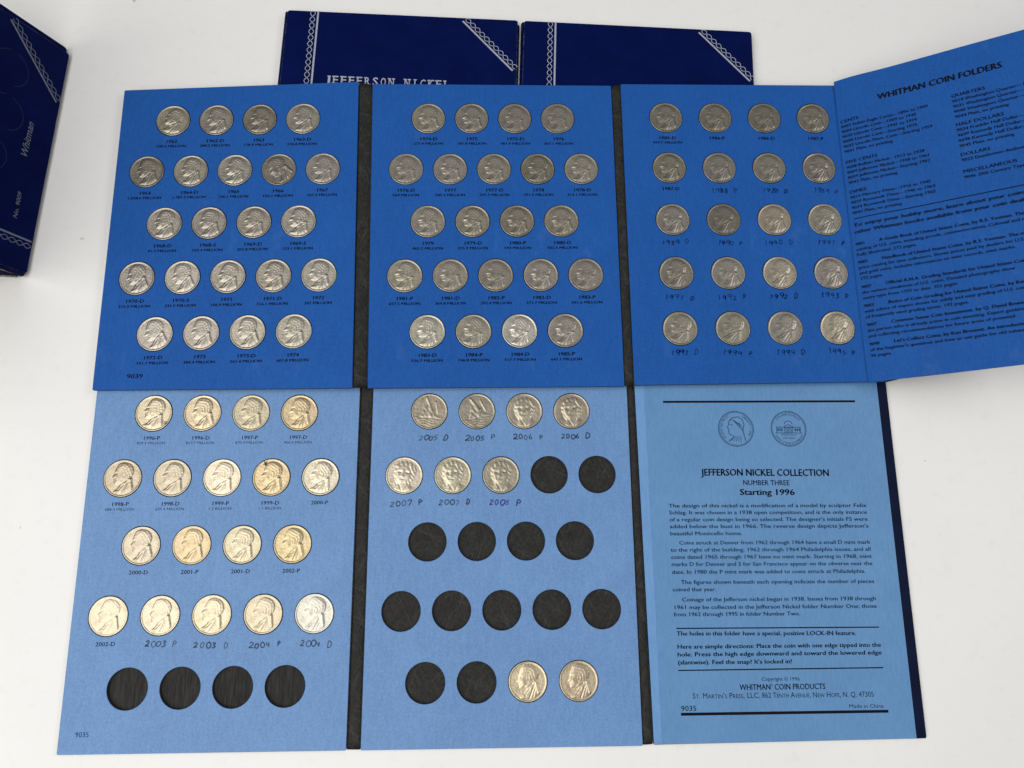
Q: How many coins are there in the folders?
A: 91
